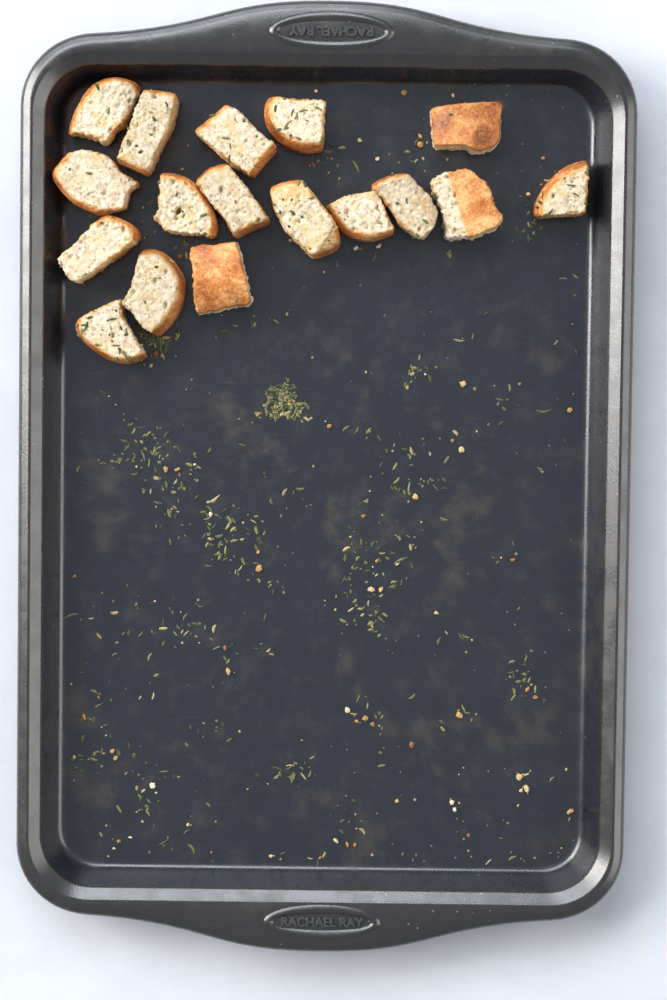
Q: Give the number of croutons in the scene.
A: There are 17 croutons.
